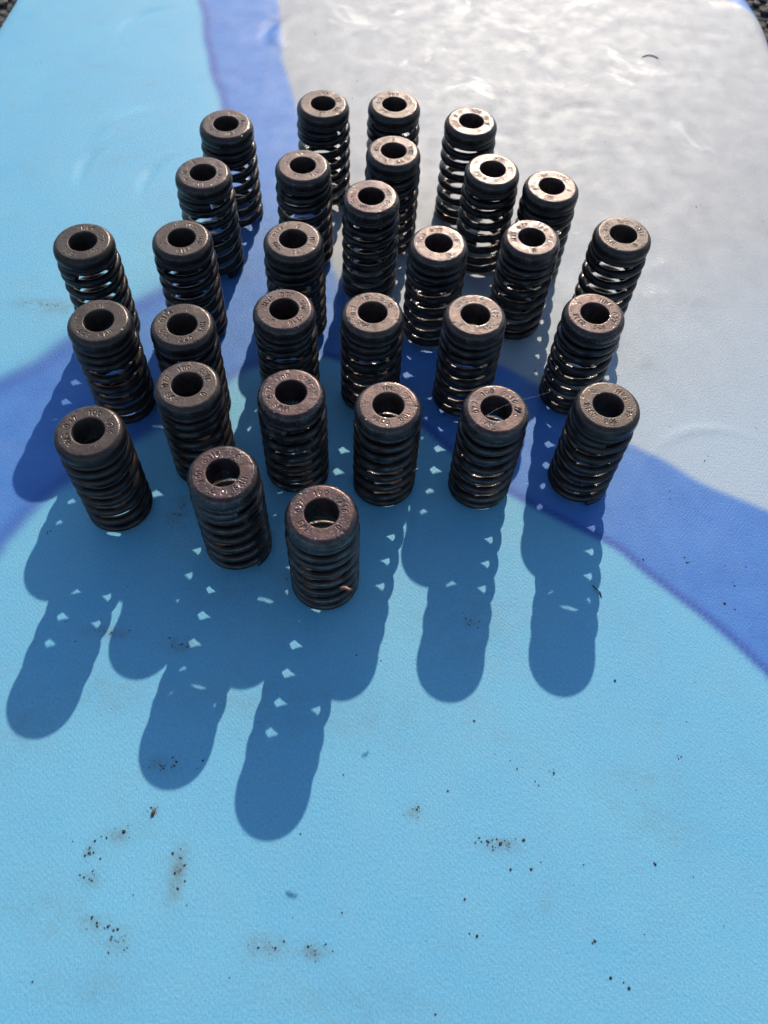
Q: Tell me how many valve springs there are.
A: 30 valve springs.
